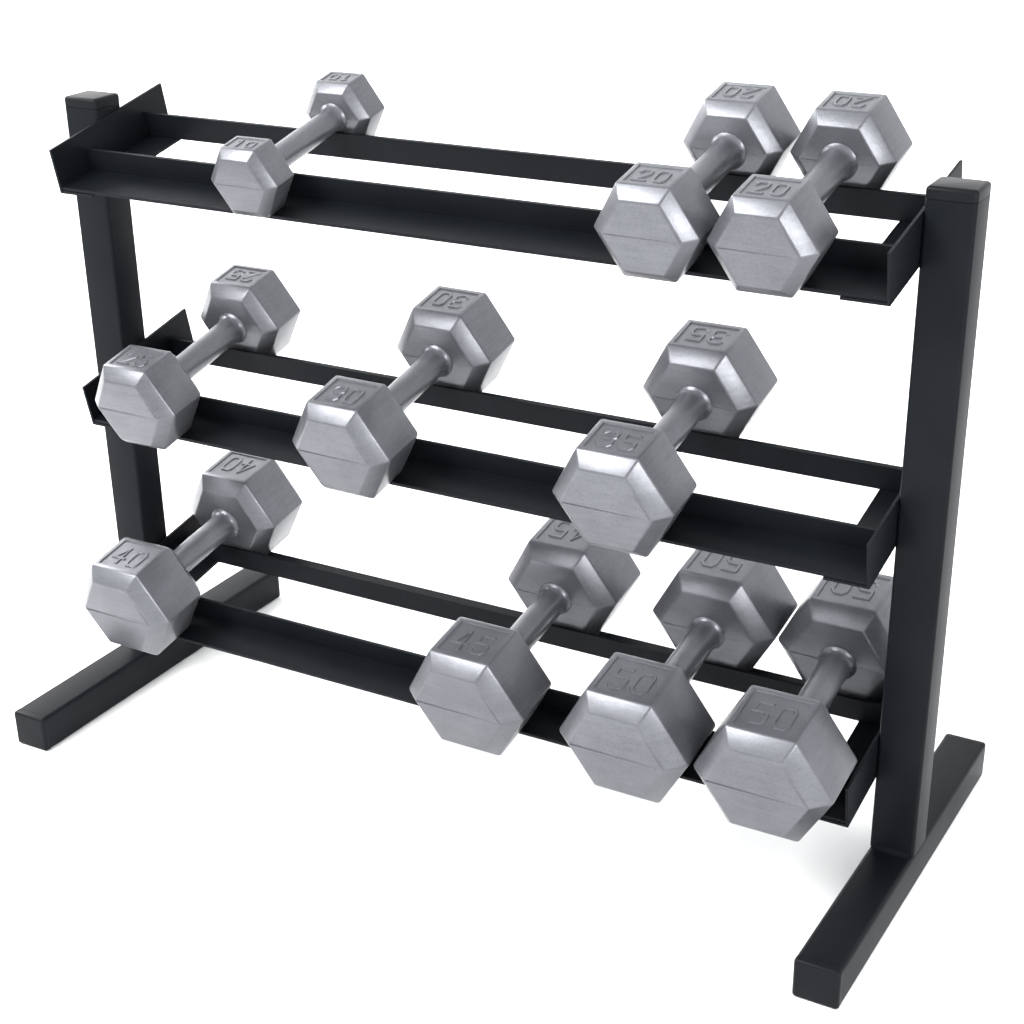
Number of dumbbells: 10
